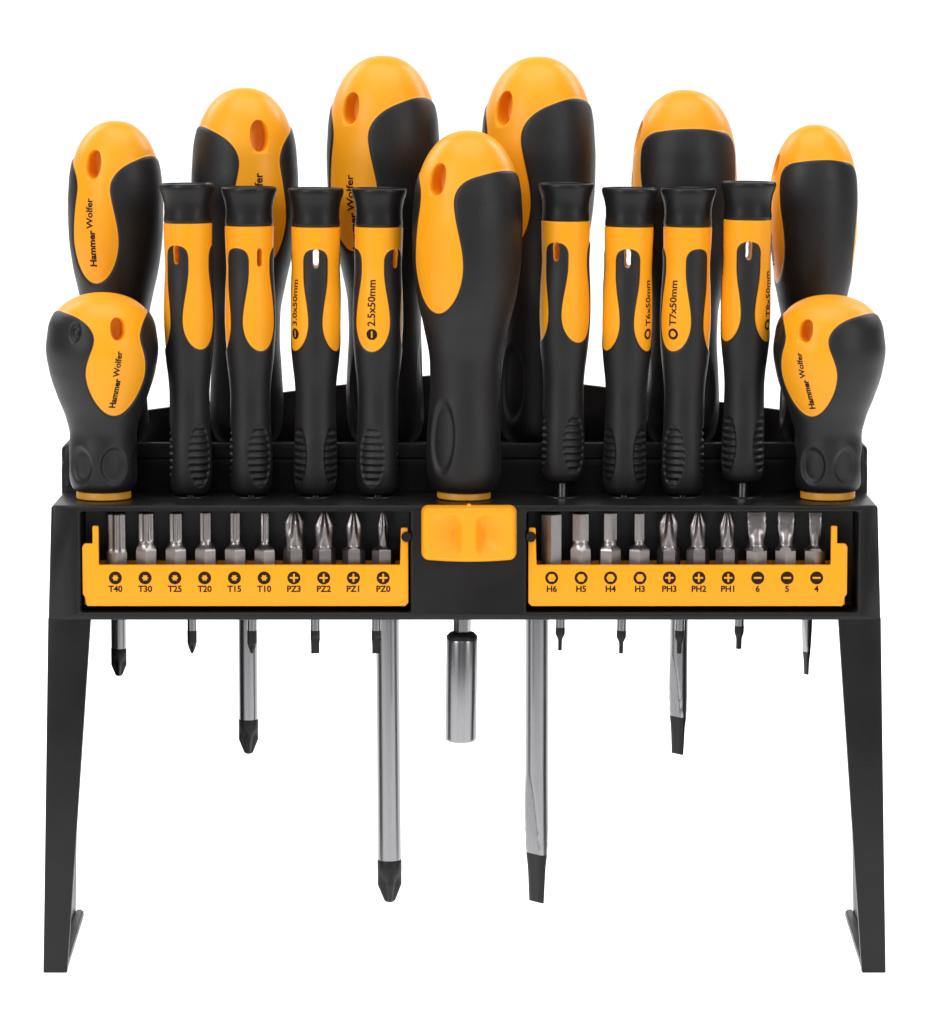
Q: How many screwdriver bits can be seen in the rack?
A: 20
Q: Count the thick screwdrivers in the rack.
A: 9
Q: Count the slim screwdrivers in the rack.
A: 8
